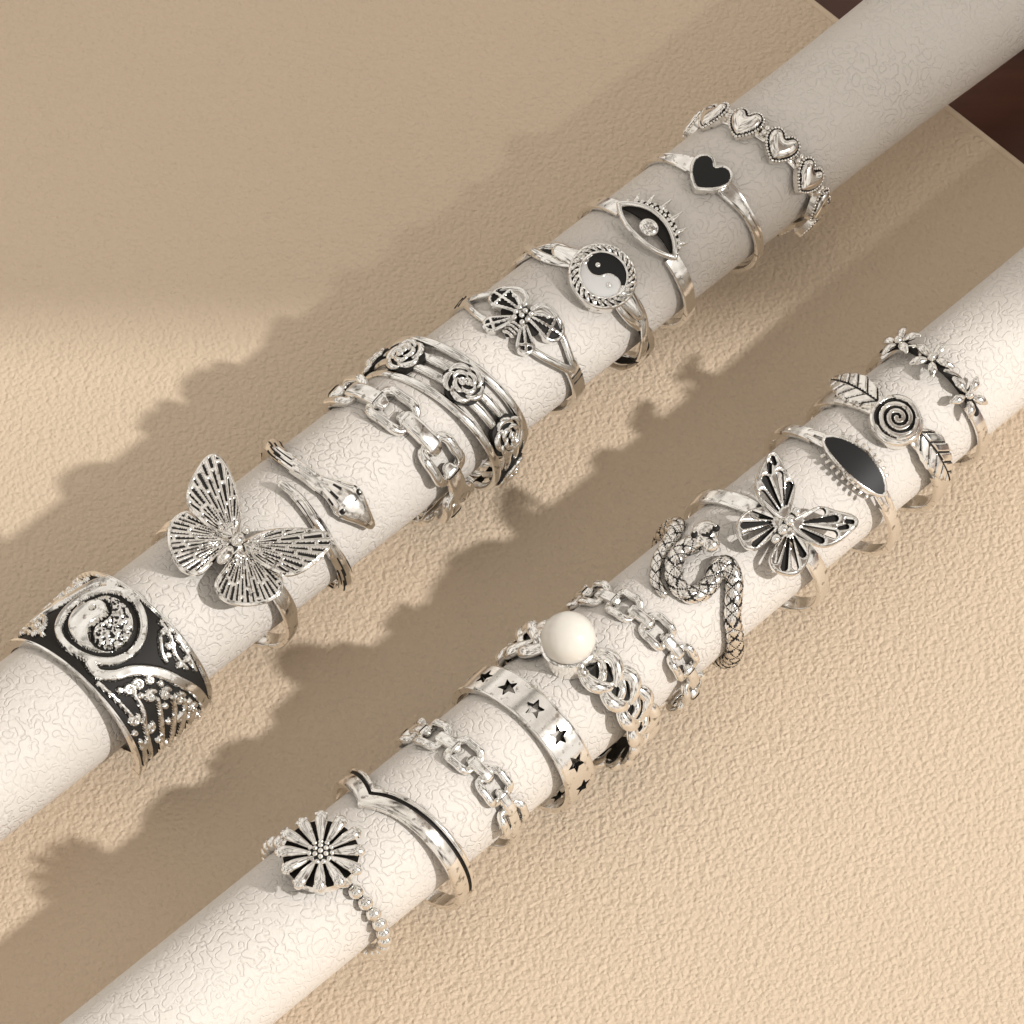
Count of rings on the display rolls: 21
